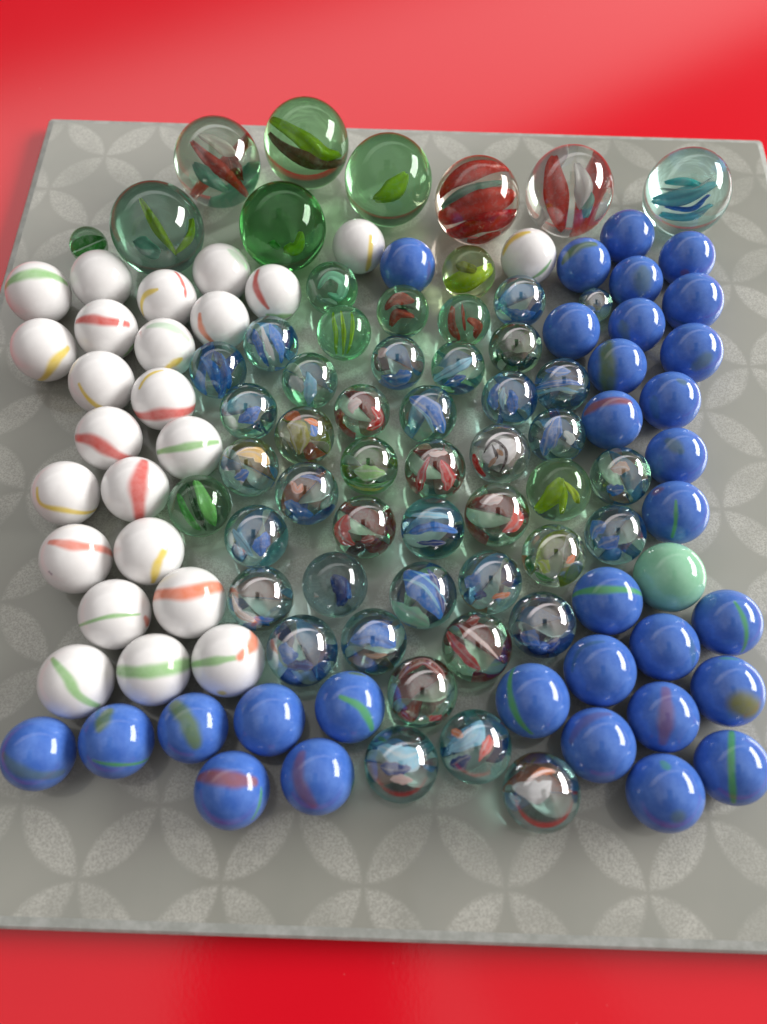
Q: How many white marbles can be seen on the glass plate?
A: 24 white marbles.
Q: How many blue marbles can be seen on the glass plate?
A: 31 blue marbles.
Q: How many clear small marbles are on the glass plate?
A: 47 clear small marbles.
